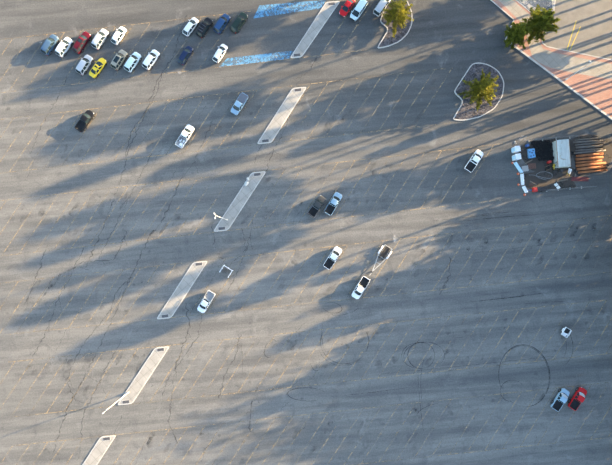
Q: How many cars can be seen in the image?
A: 19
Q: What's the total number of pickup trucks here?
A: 11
